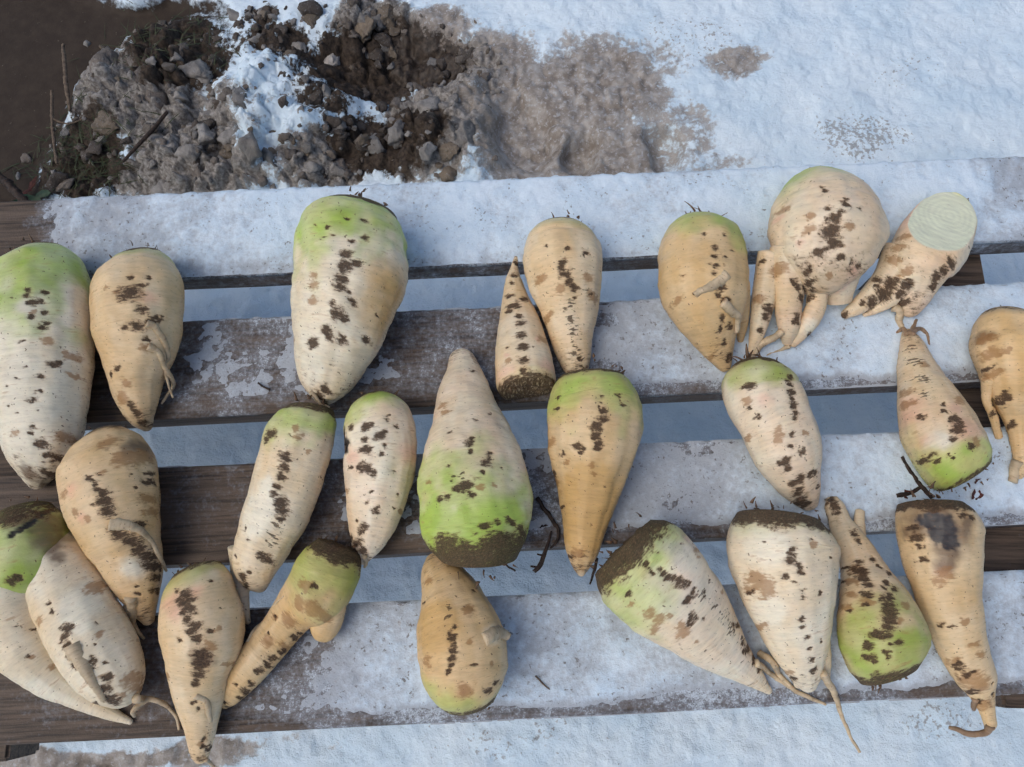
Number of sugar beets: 24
